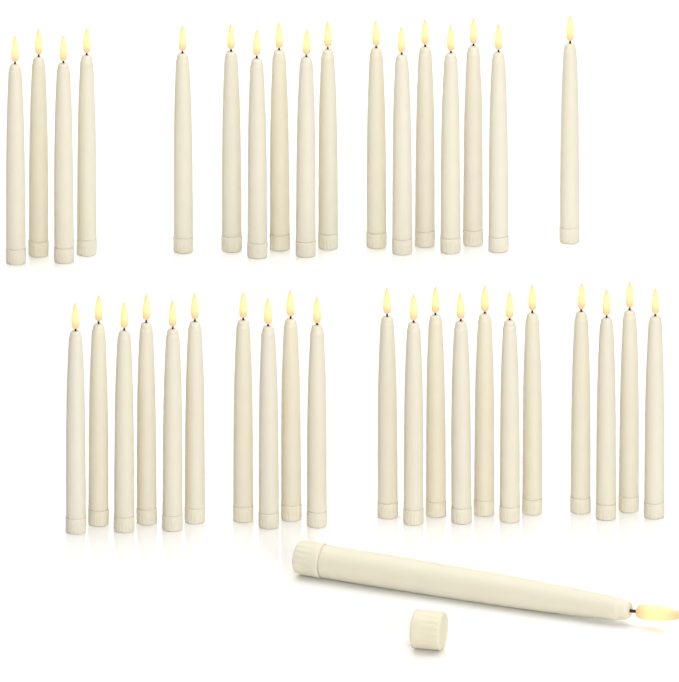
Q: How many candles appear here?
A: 39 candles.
